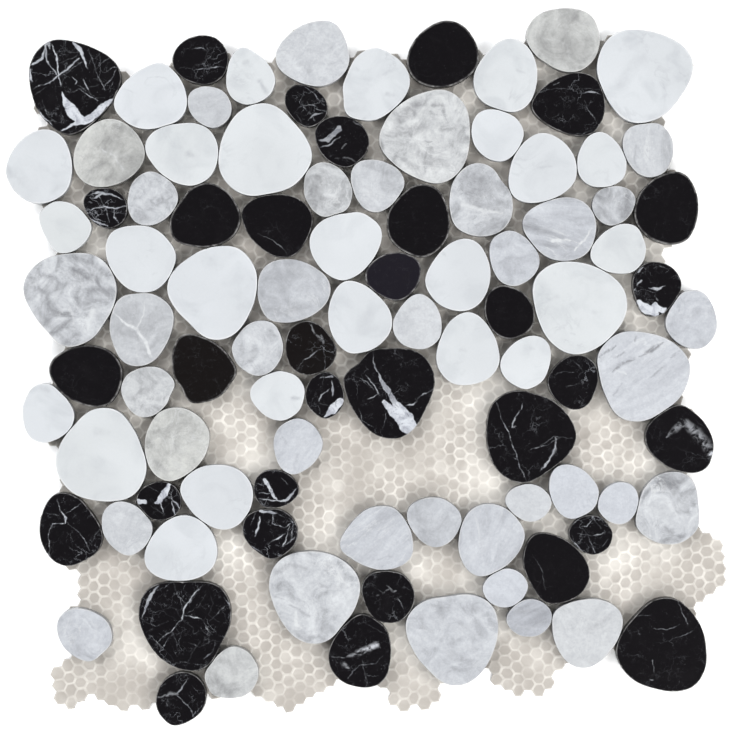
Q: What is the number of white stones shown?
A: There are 26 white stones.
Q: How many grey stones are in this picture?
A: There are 38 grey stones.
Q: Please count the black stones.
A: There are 33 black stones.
